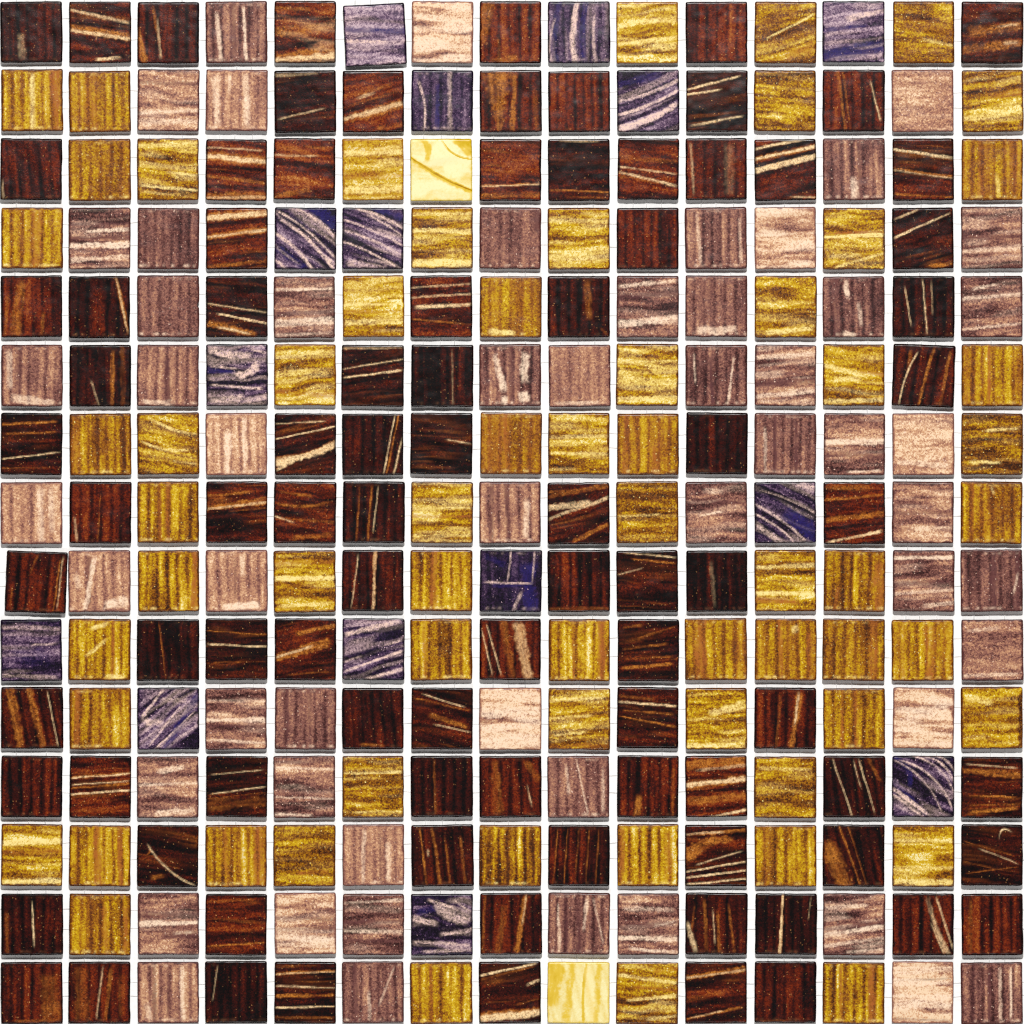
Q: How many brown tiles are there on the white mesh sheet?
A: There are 90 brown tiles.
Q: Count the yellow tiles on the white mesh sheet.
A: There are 65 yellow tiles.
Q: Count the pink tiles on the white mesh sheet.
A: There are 55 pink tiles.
